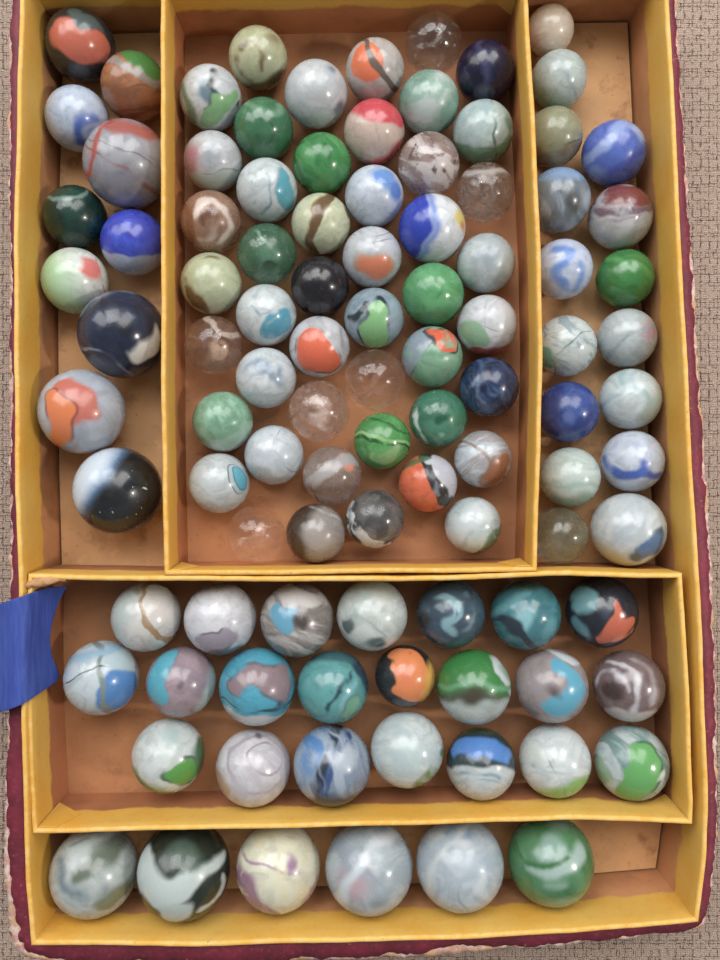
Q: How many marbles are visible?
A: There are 101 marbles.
